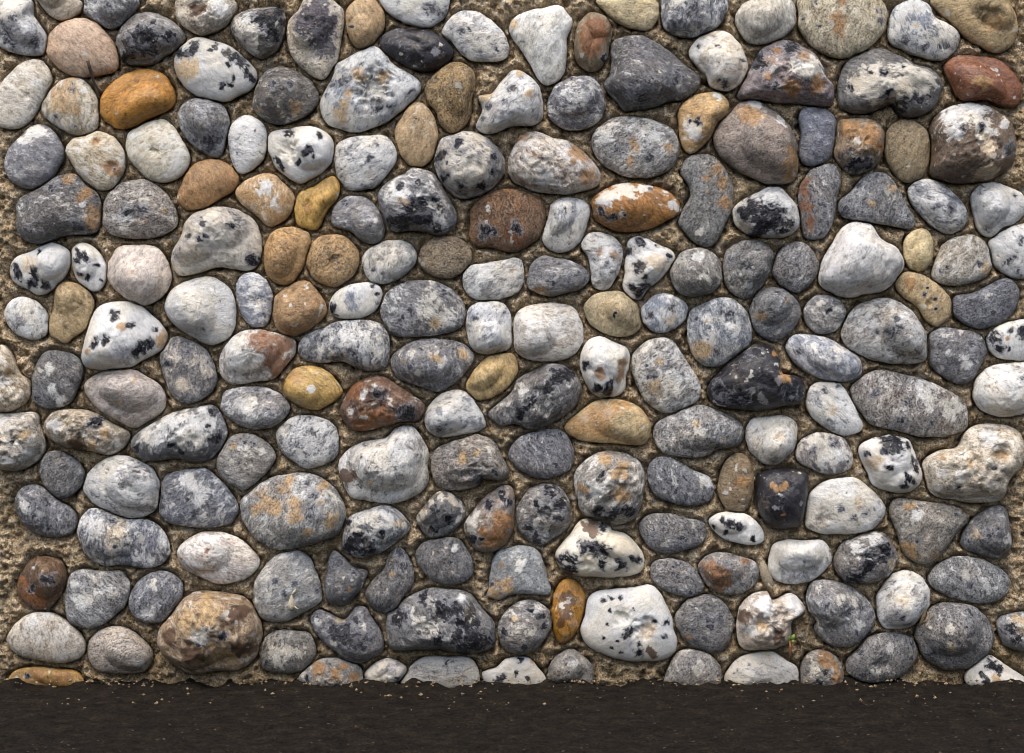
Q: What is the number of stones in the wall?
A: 200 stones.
